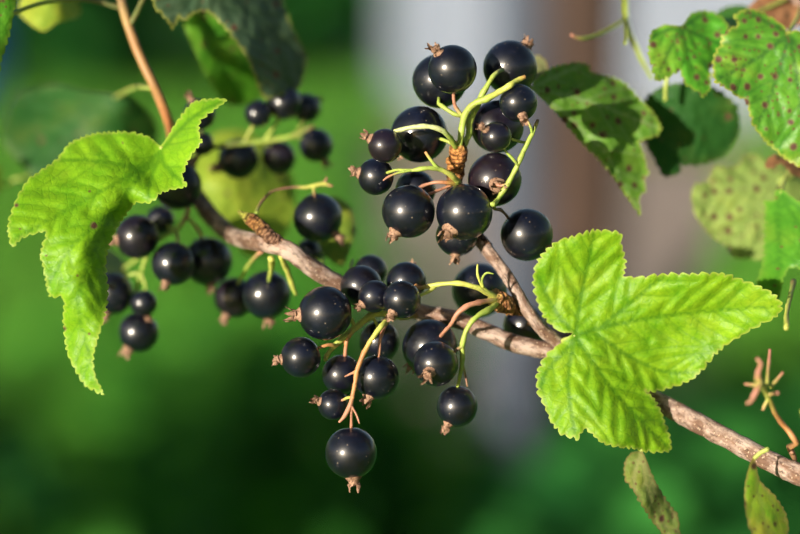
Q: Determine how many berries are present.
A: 52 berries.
